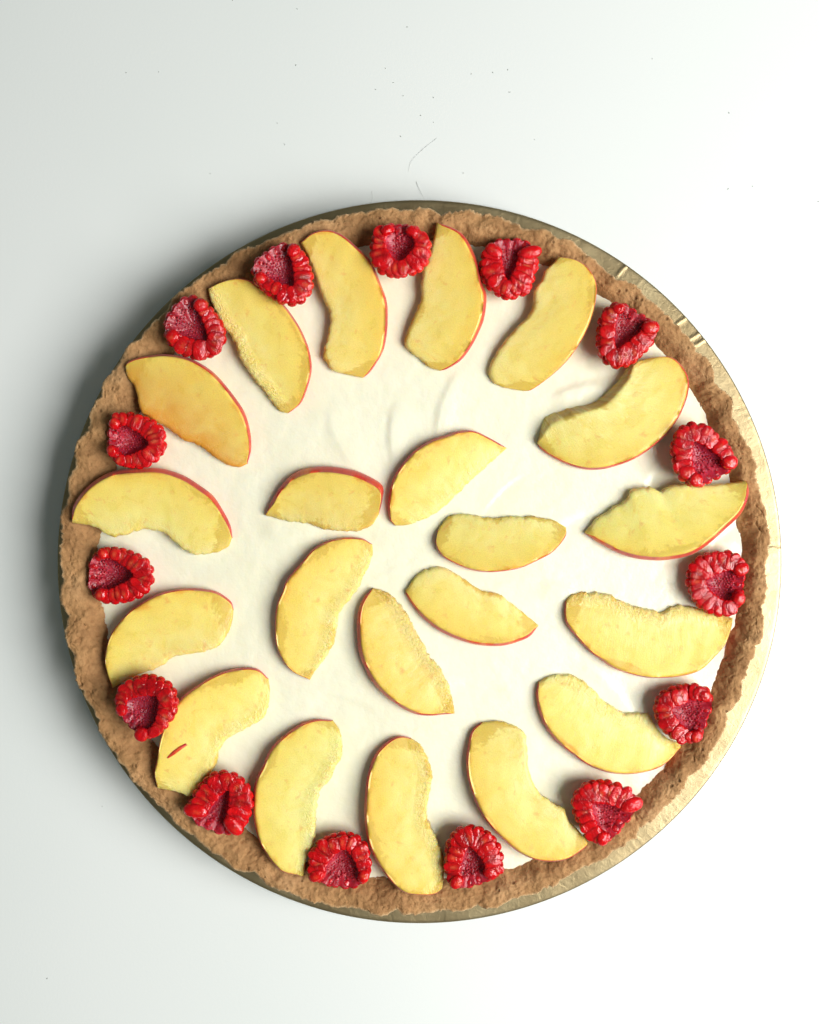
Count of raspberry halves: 15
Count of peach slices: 21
